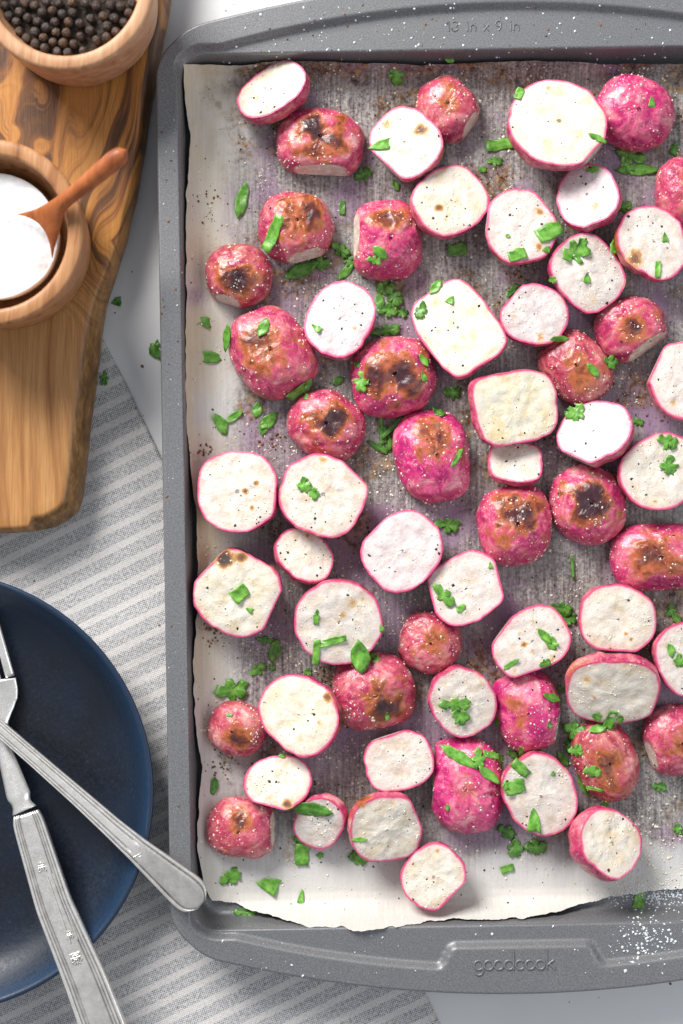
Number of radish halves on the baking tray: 60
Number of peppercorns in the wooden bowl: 50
